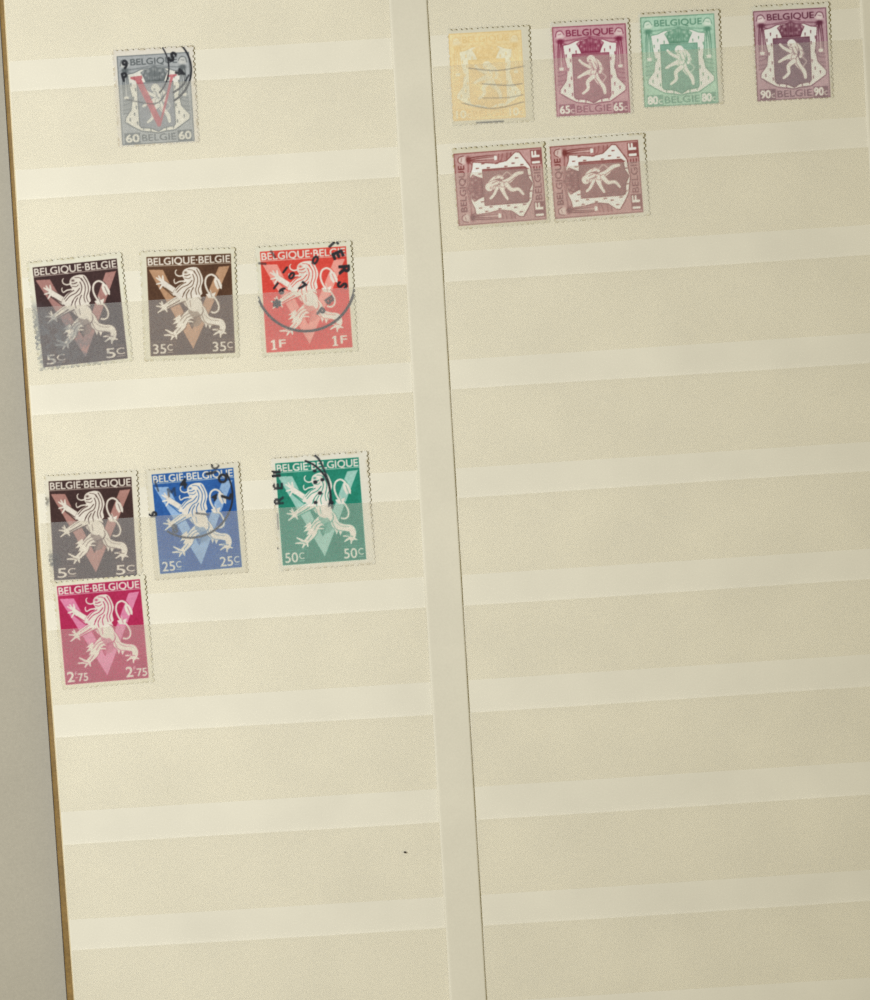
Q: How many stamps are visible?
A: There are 14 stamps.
